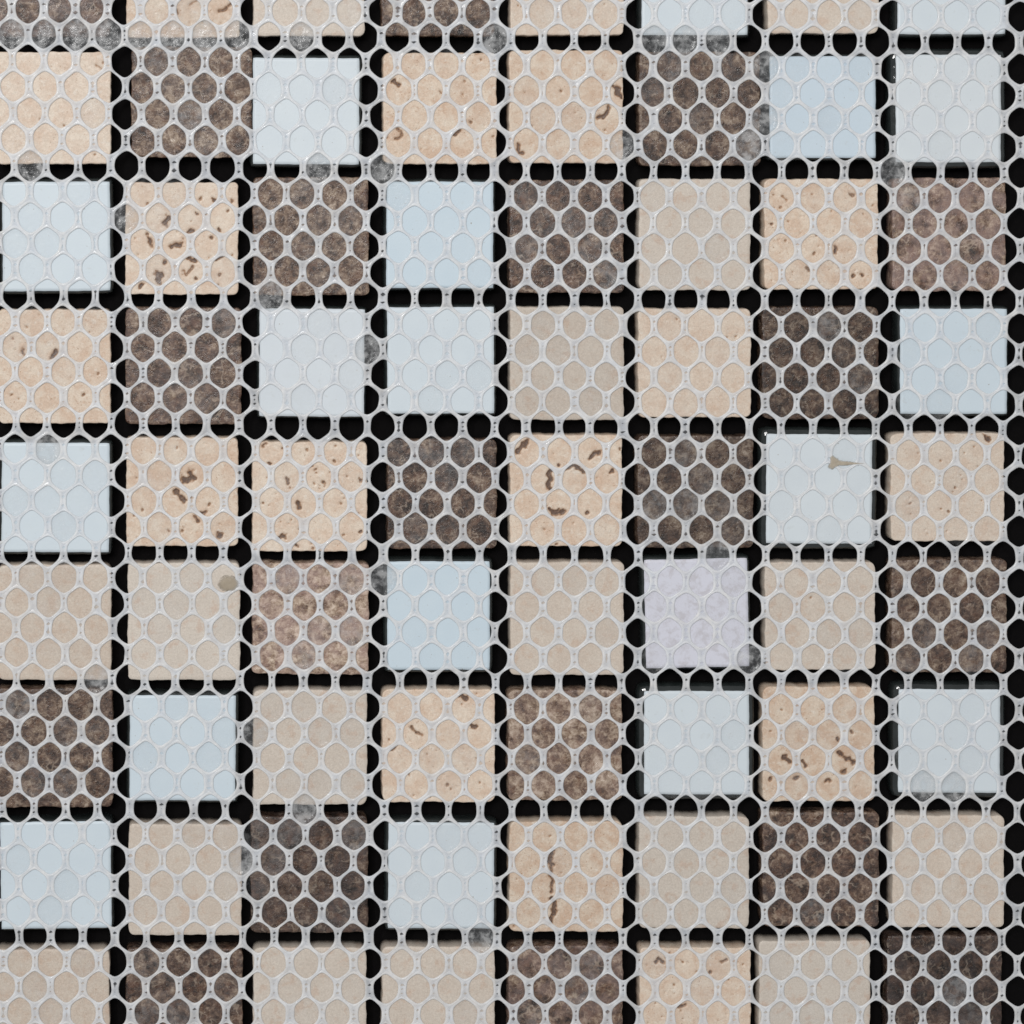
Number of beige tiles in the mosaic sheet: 33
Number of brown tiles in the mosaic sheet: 20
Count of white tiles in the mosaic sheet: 19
